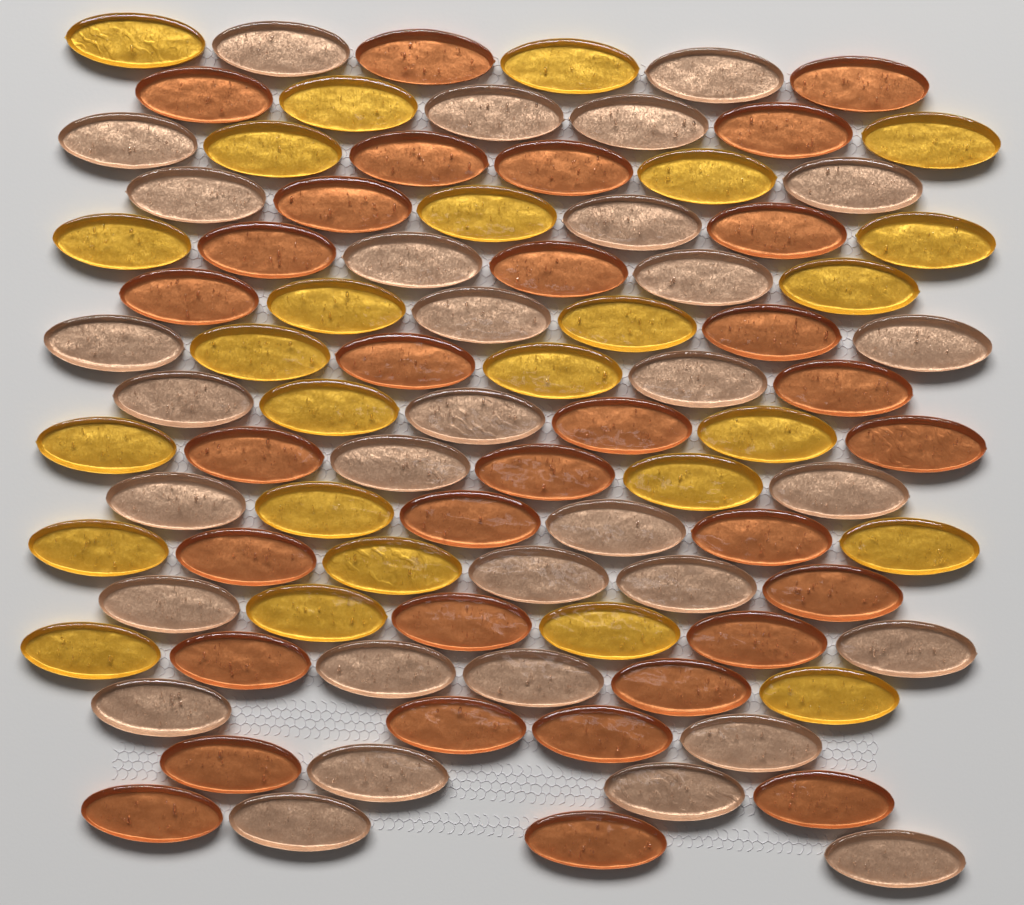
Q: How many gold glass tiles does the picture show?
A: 26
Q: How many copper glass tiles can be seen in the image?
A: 32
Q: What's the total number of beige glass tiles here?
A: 32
